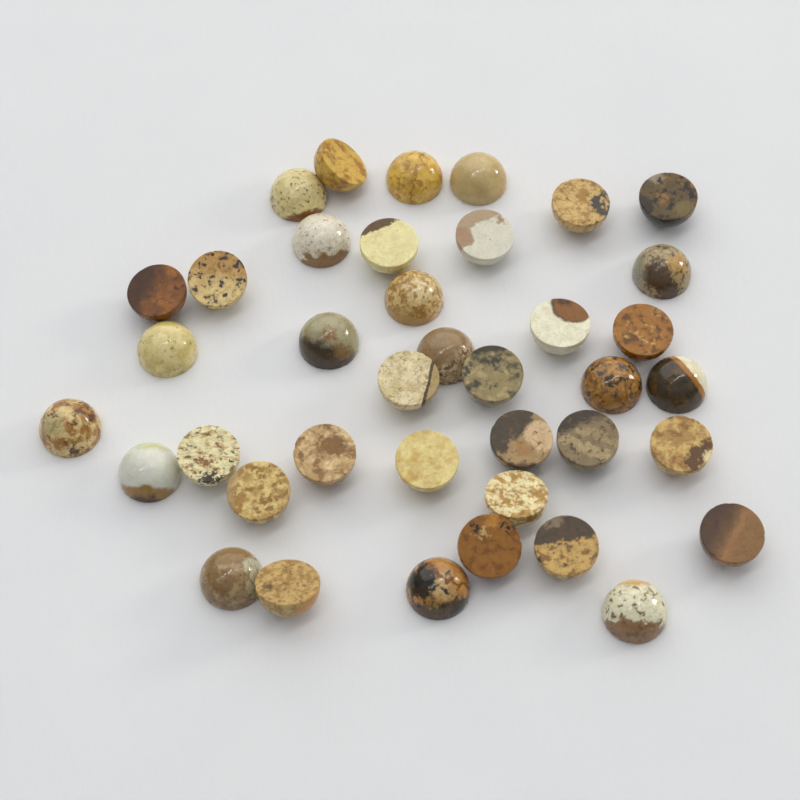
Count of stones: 39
